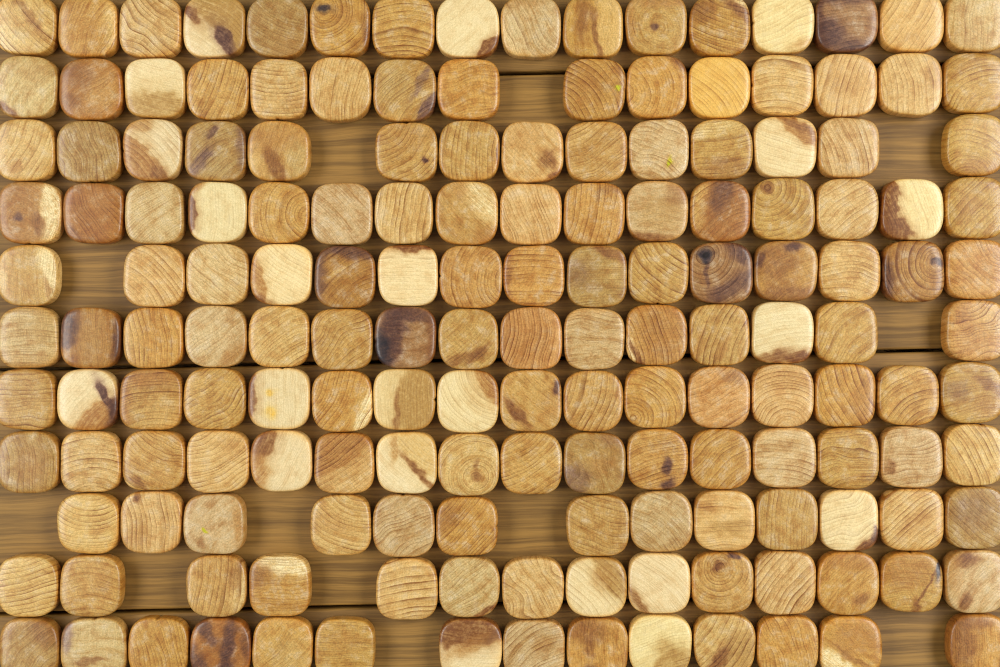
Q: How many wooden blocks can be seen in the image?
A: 164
